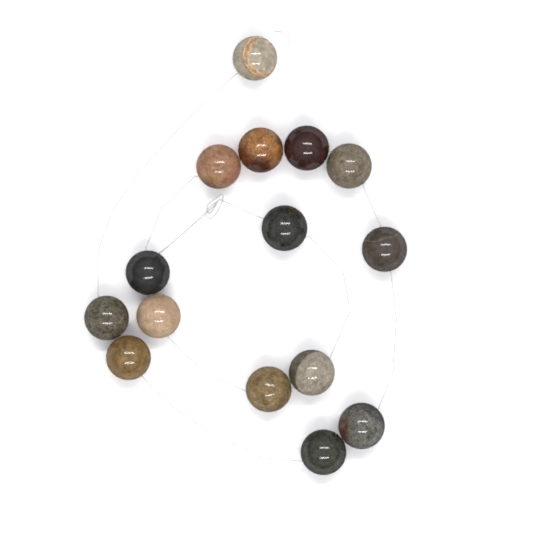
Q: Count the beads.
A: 15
